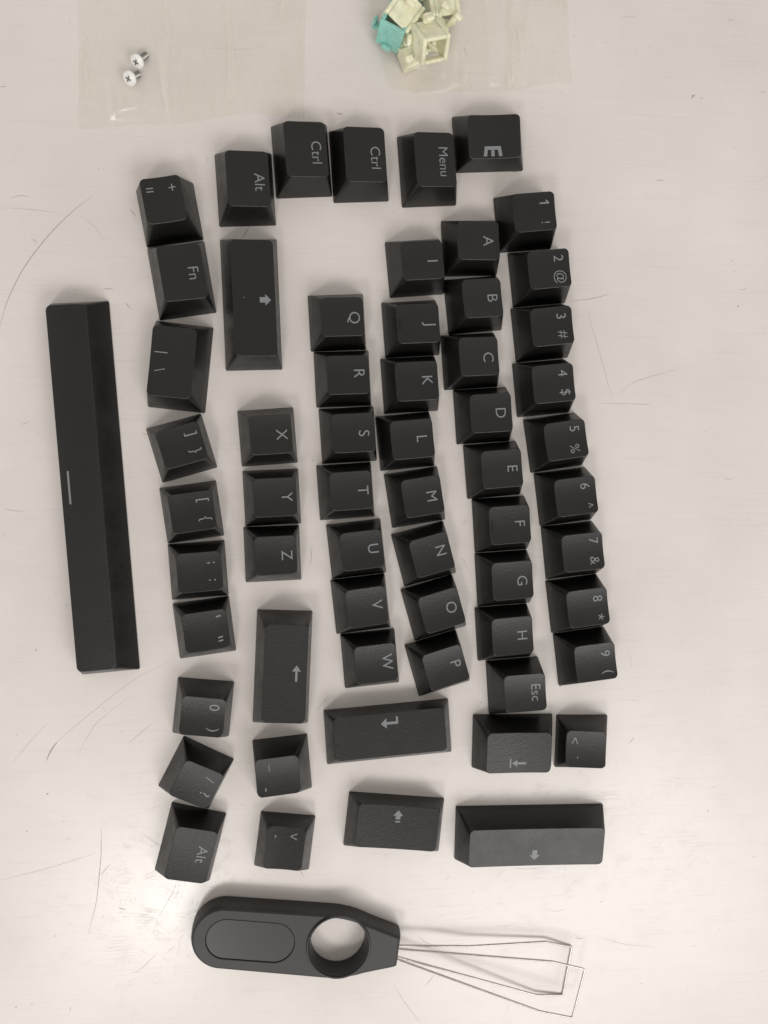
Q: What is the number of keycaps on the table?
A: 61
